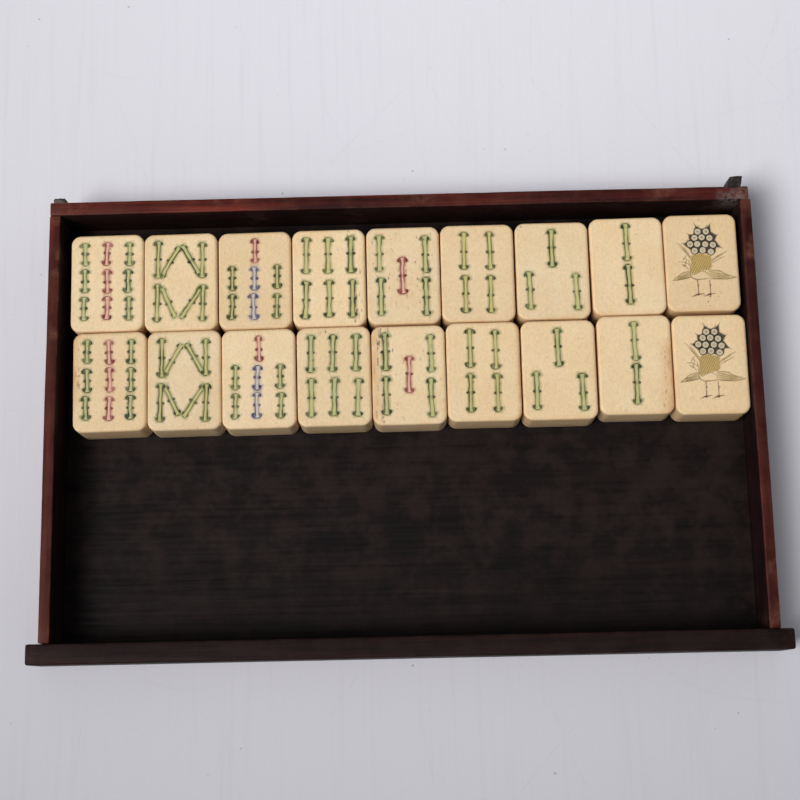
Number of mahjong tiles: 18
